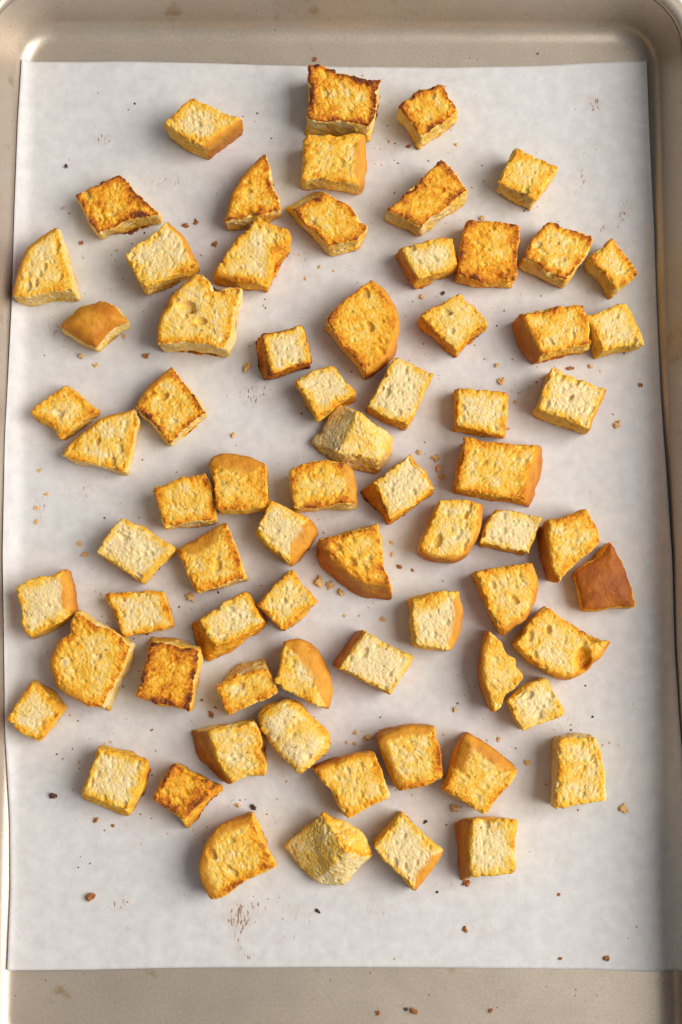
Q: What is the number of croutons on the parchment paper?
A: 71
